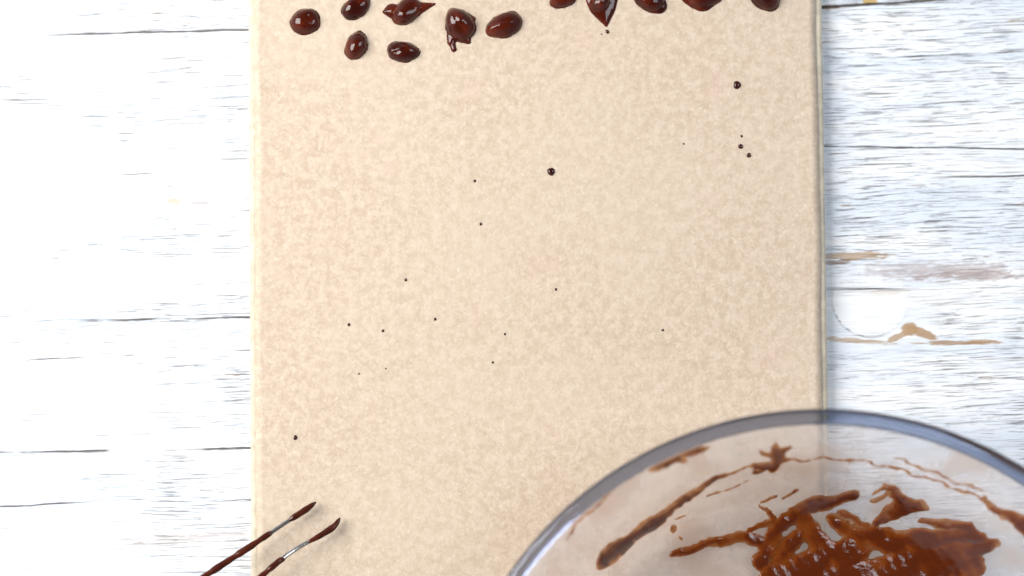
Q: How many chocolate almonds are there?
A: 12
